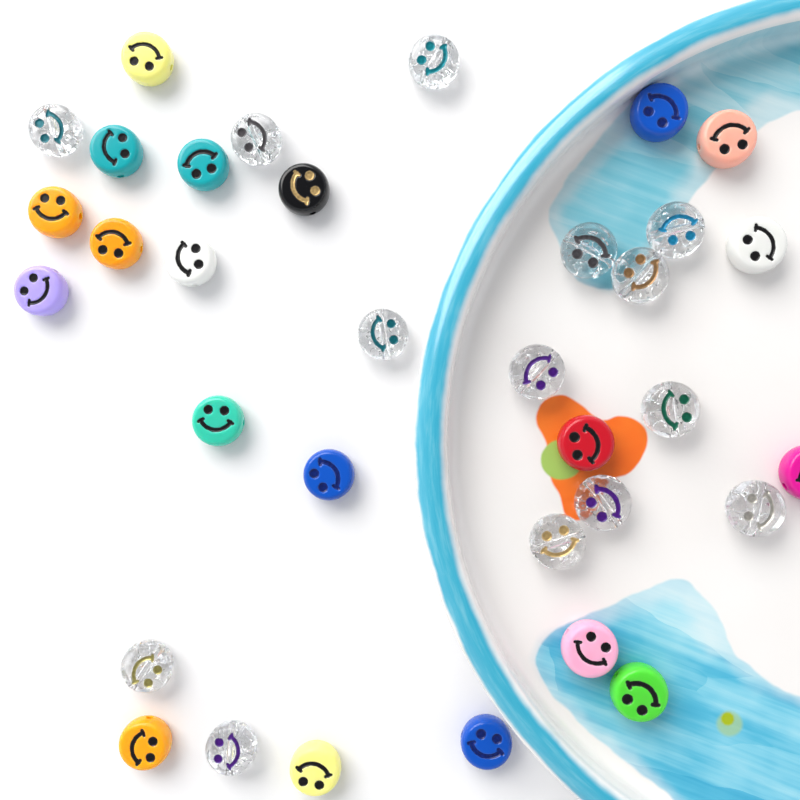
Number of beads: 34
